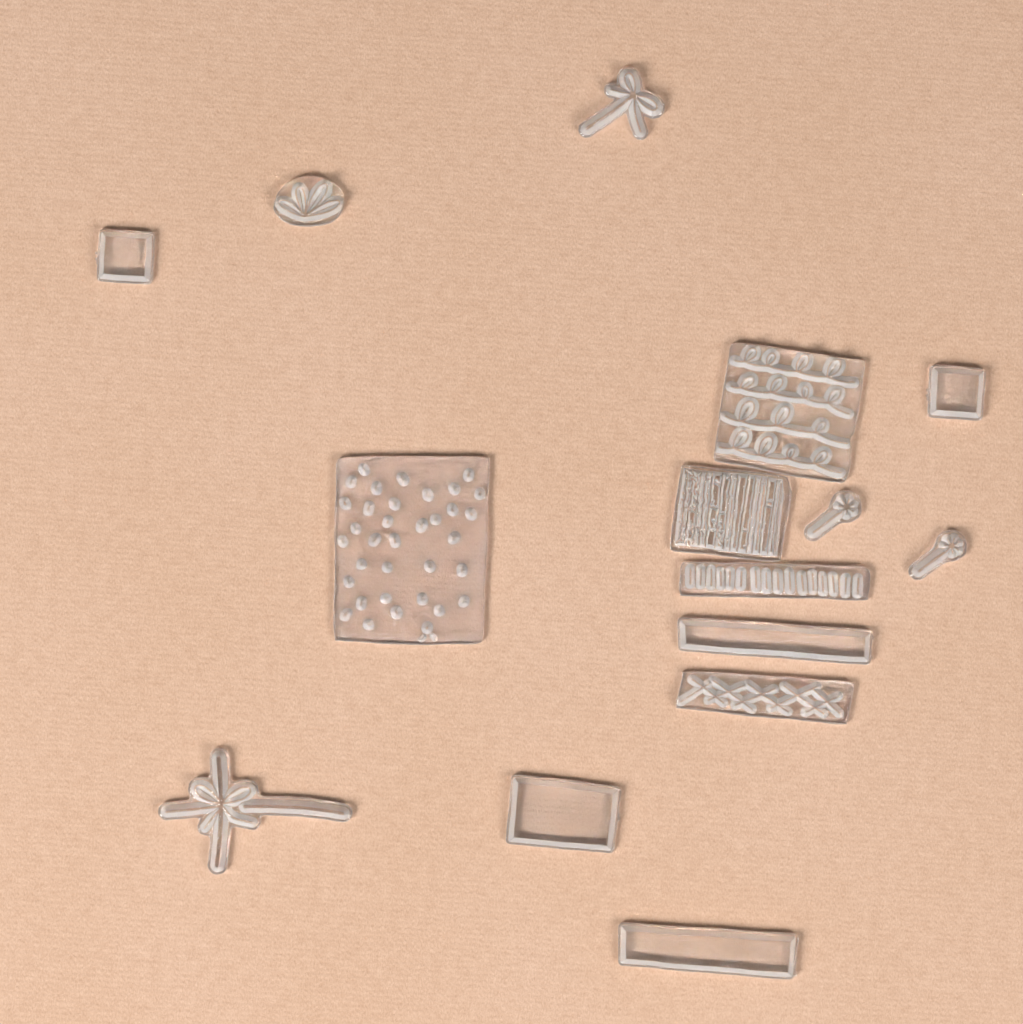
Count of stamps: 15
